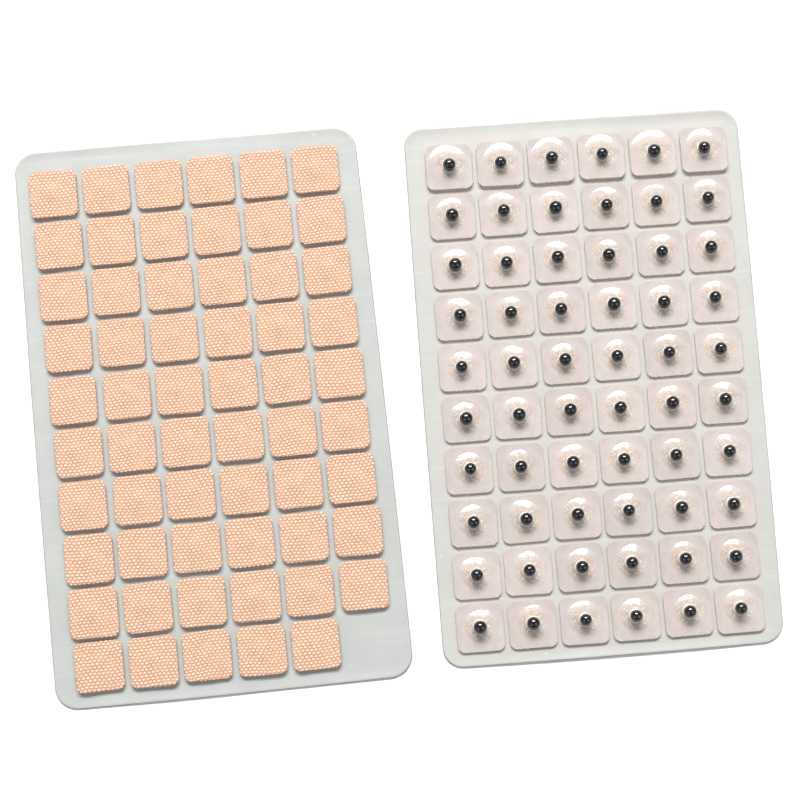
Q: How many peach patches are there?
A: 59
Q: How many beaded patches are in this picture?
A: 60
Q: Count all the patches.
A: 119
